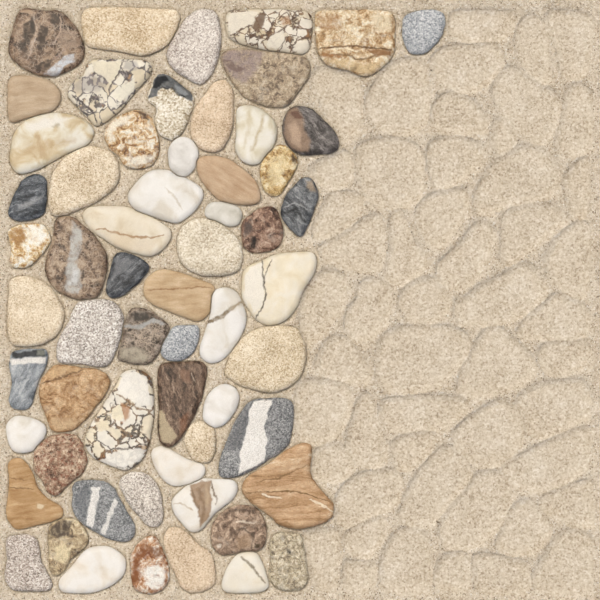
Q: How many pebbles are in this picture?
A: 60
